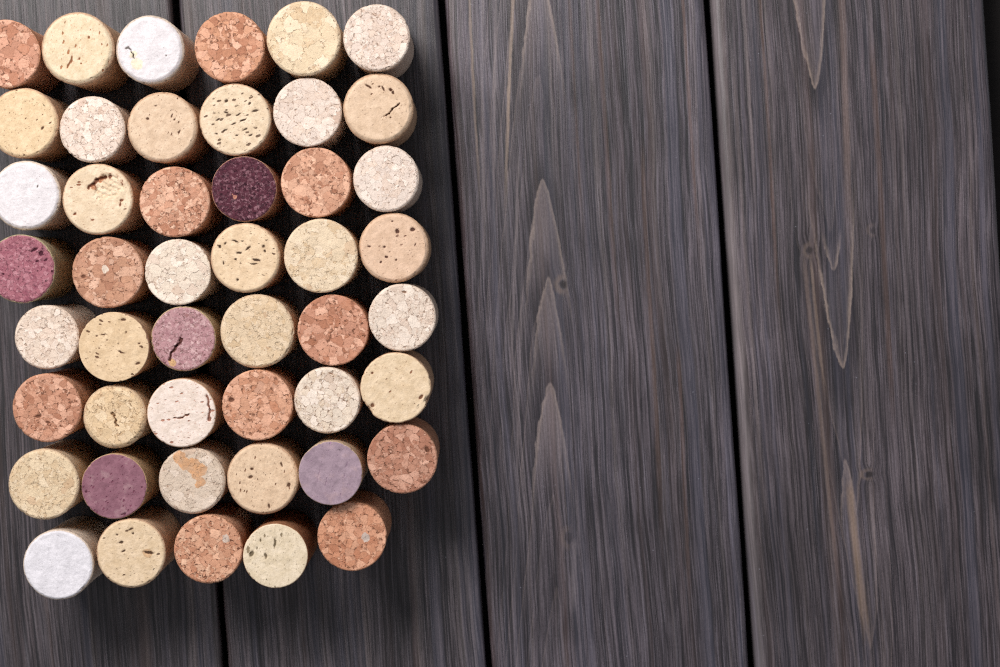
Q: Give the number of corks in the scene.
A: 47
